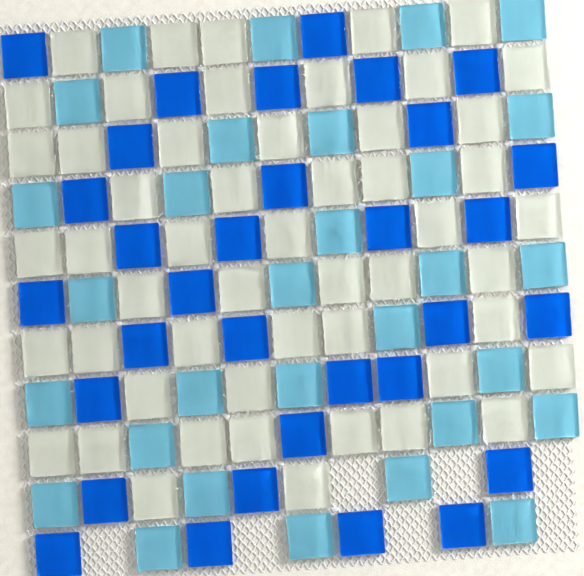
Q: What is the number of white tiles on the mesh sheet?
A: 52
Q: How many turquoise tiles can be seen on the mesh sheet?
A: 30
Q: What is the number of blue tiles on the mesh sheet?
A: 32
